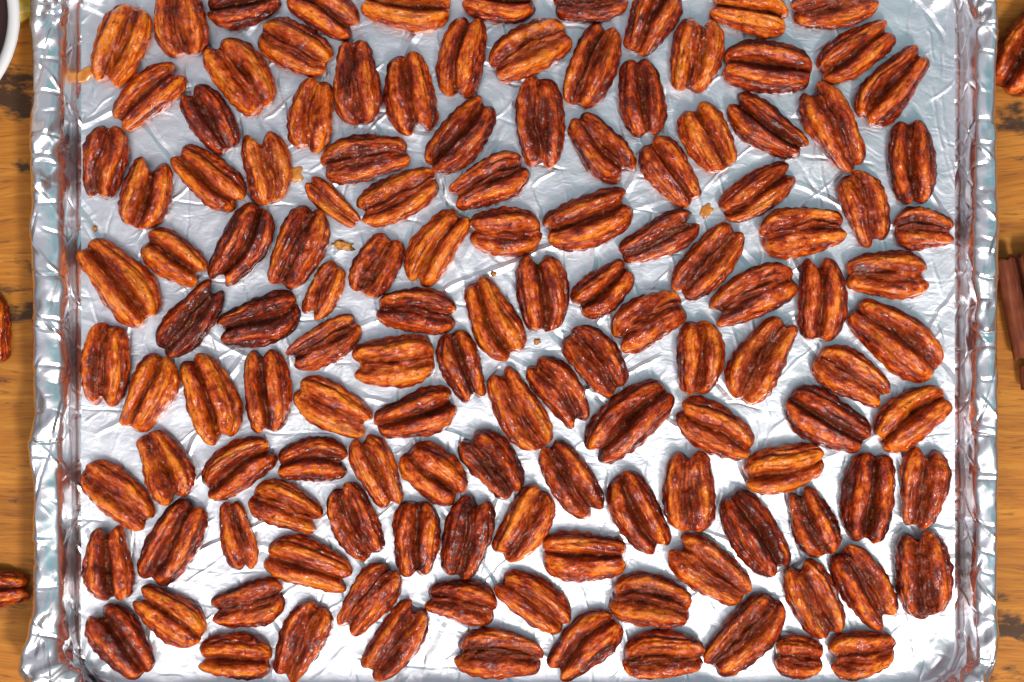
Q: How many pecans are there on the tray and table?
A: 134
